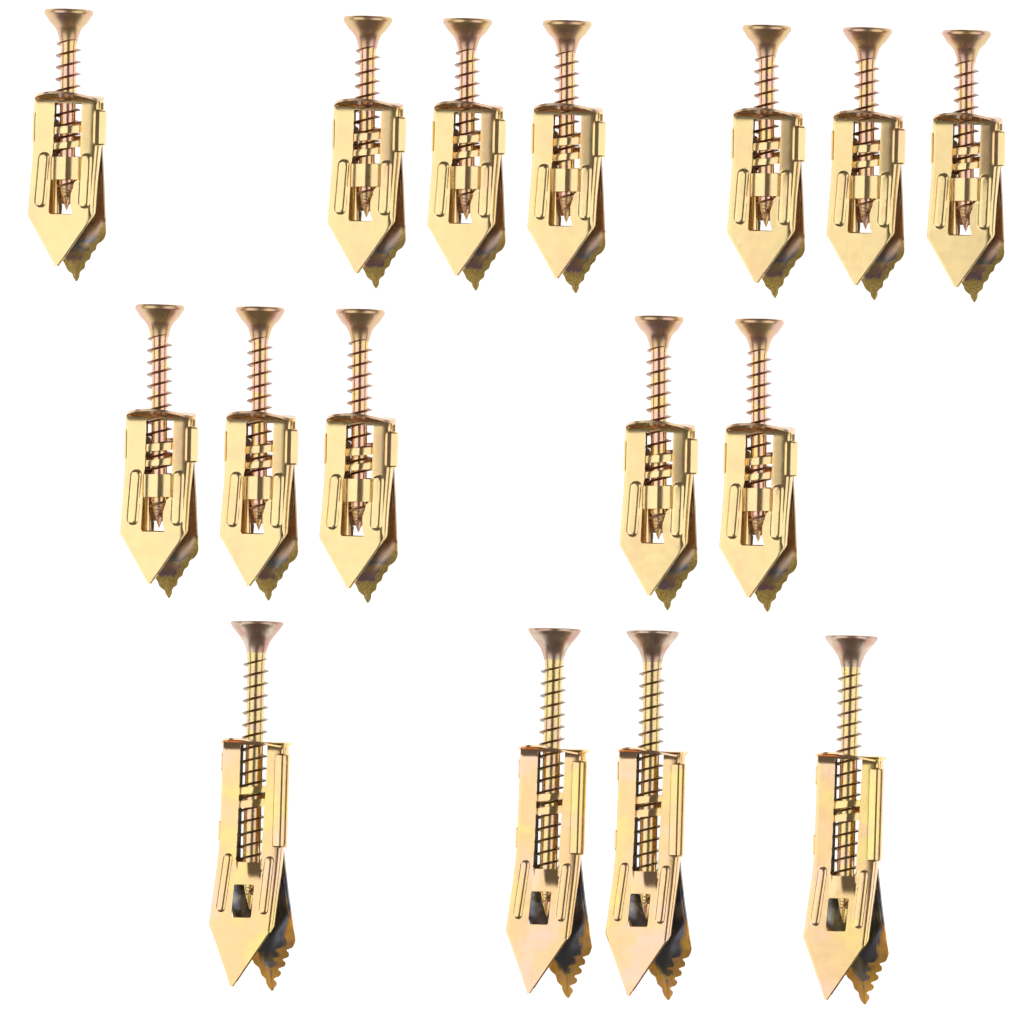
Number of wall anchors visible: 16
